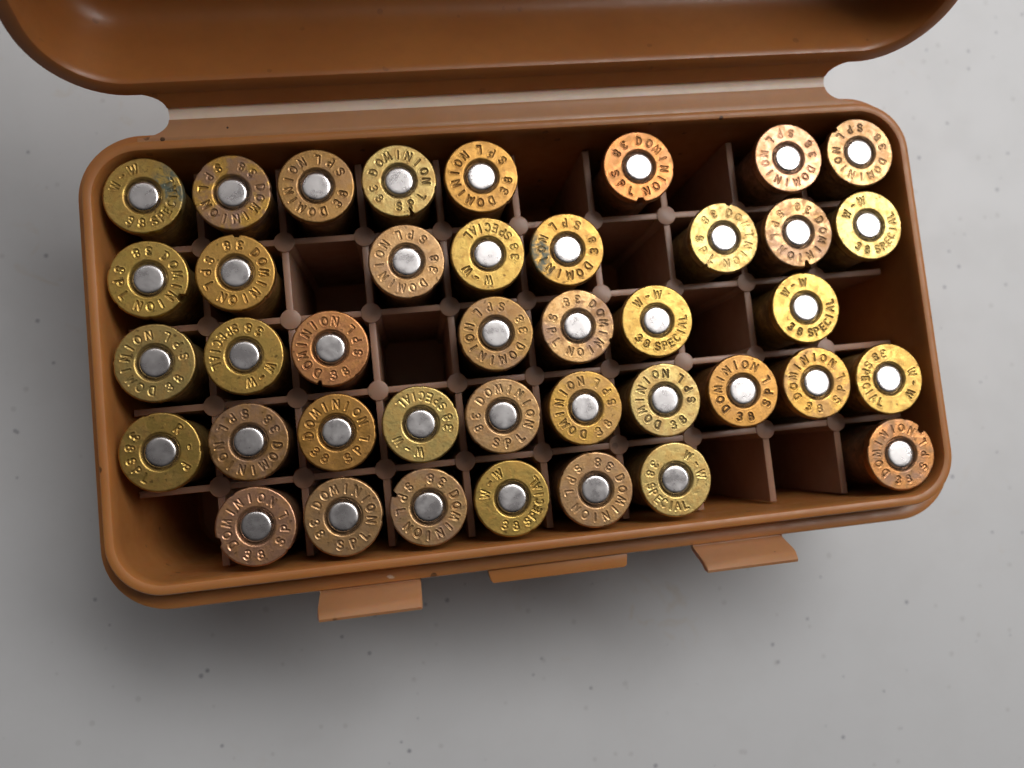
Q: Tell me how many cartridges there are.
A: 40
